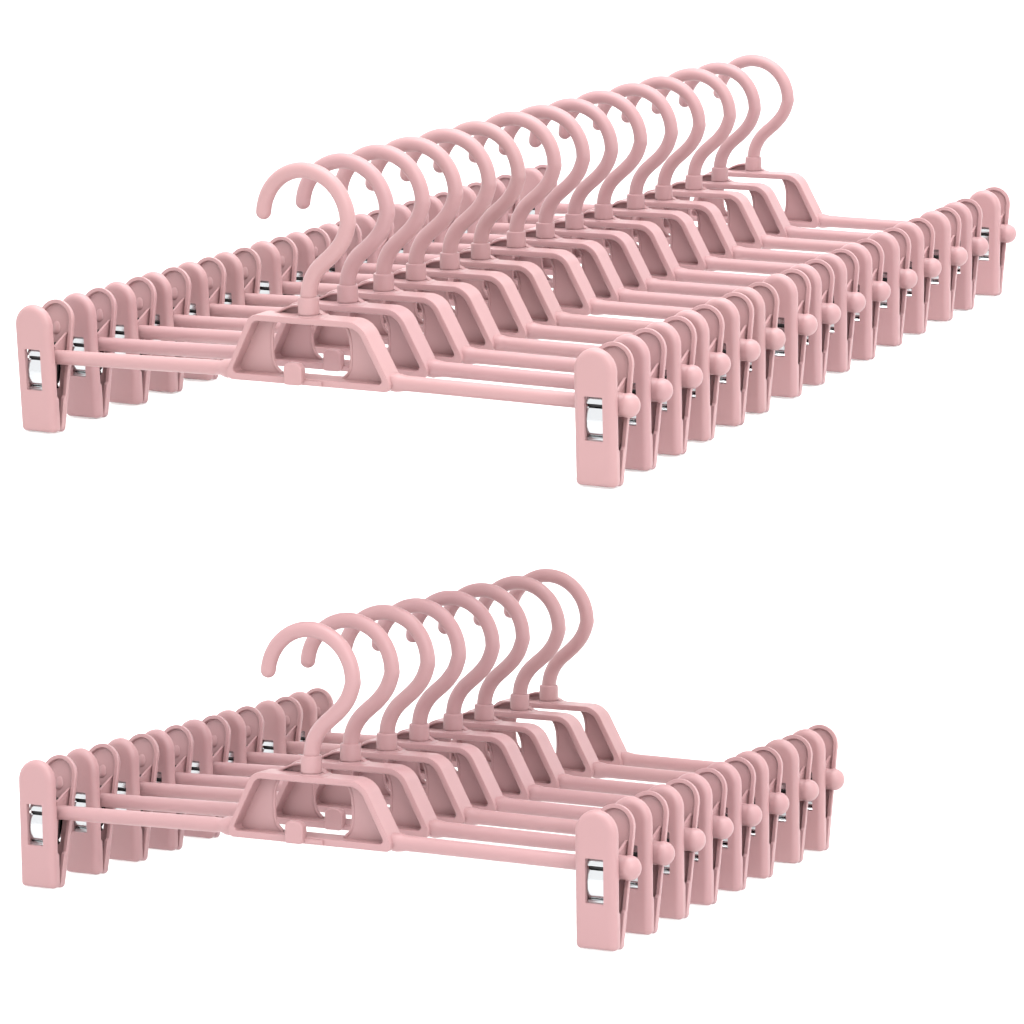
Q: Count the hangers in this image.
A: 23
